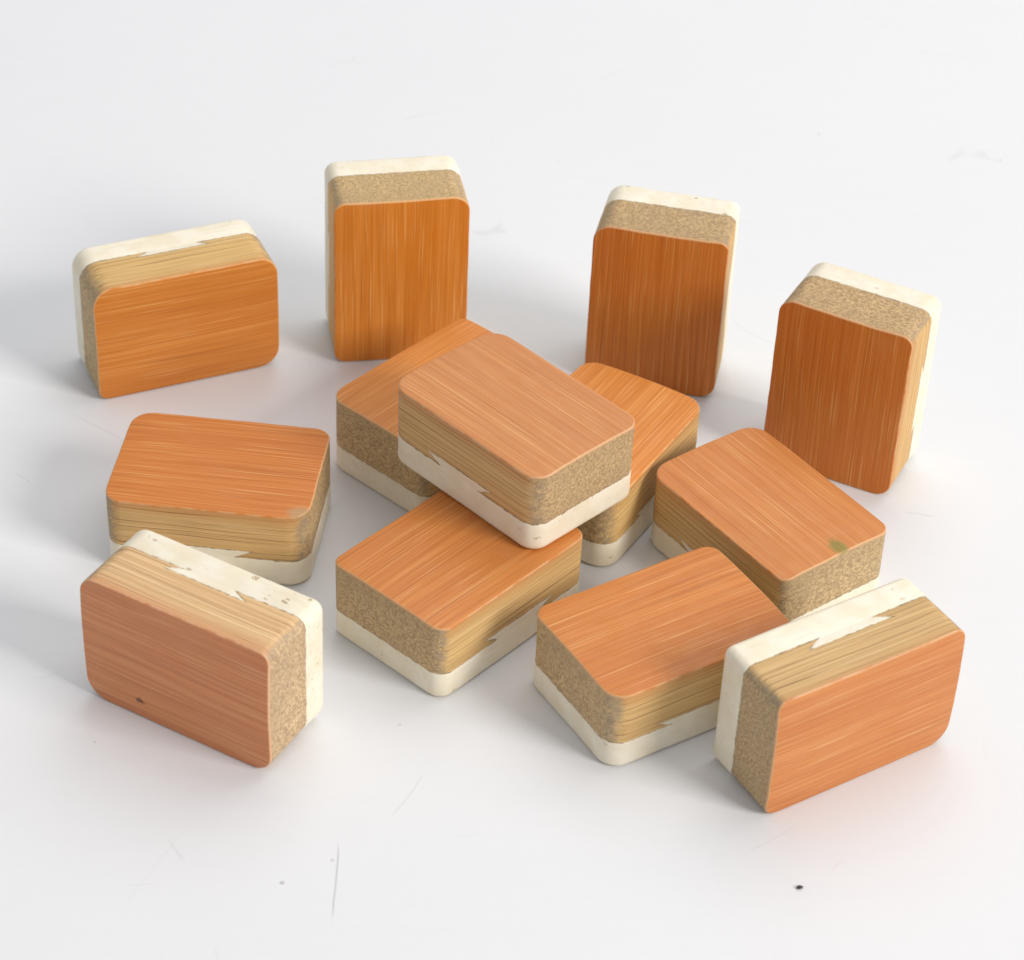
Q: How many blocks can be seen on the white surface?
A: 13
